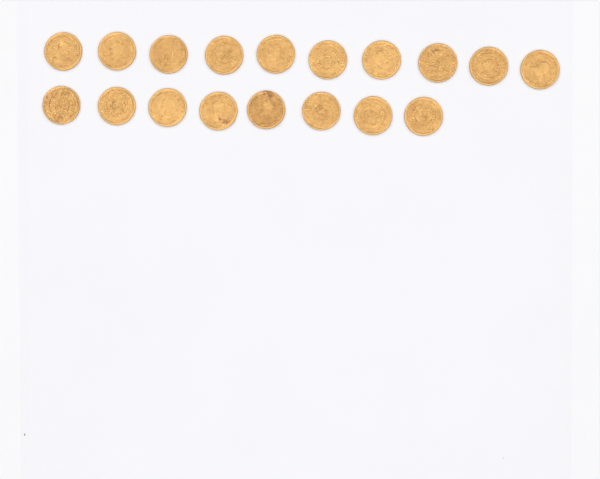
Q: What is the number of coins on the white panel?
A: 18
